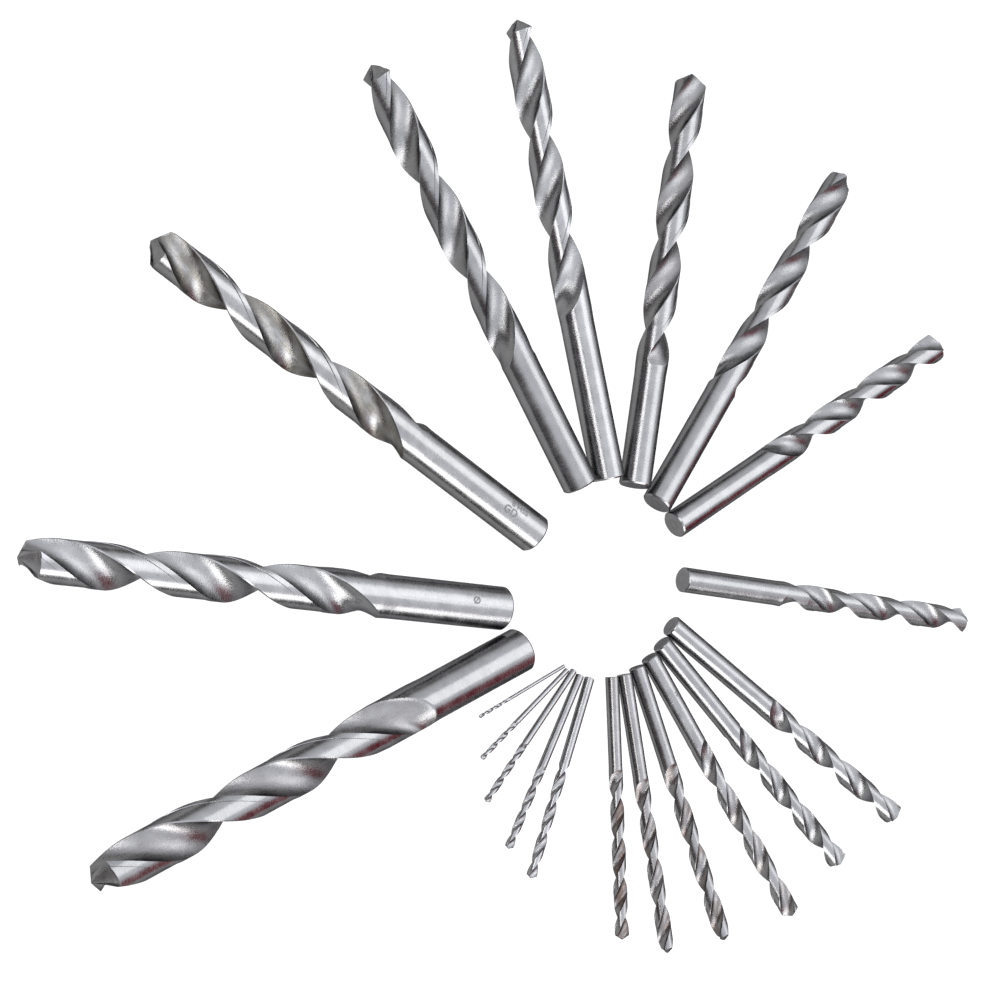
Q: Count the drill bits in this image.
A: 20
